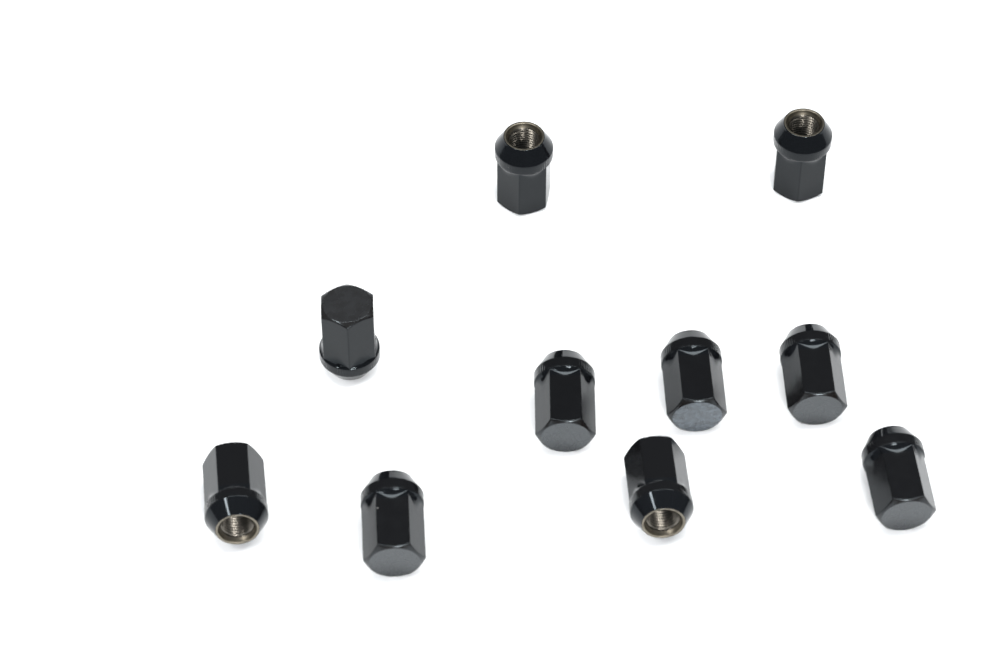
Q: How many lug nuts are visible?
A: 10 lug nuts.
